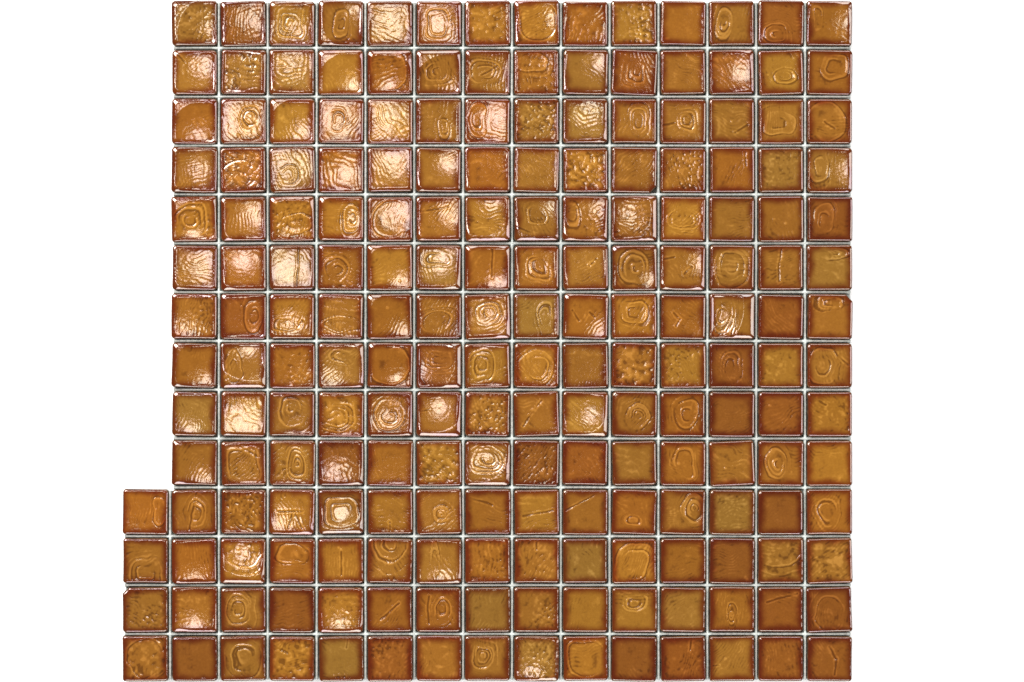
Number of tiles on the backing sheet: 200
